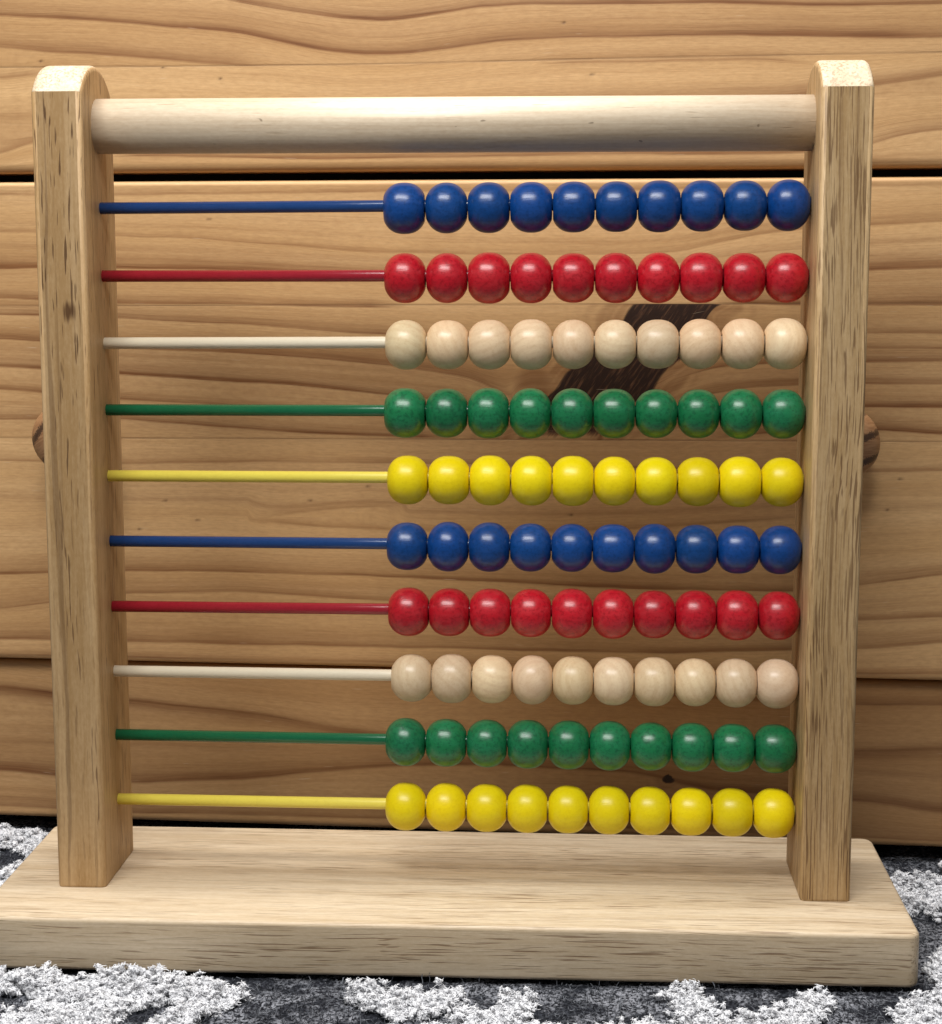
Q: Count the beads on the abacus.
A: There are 100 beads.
